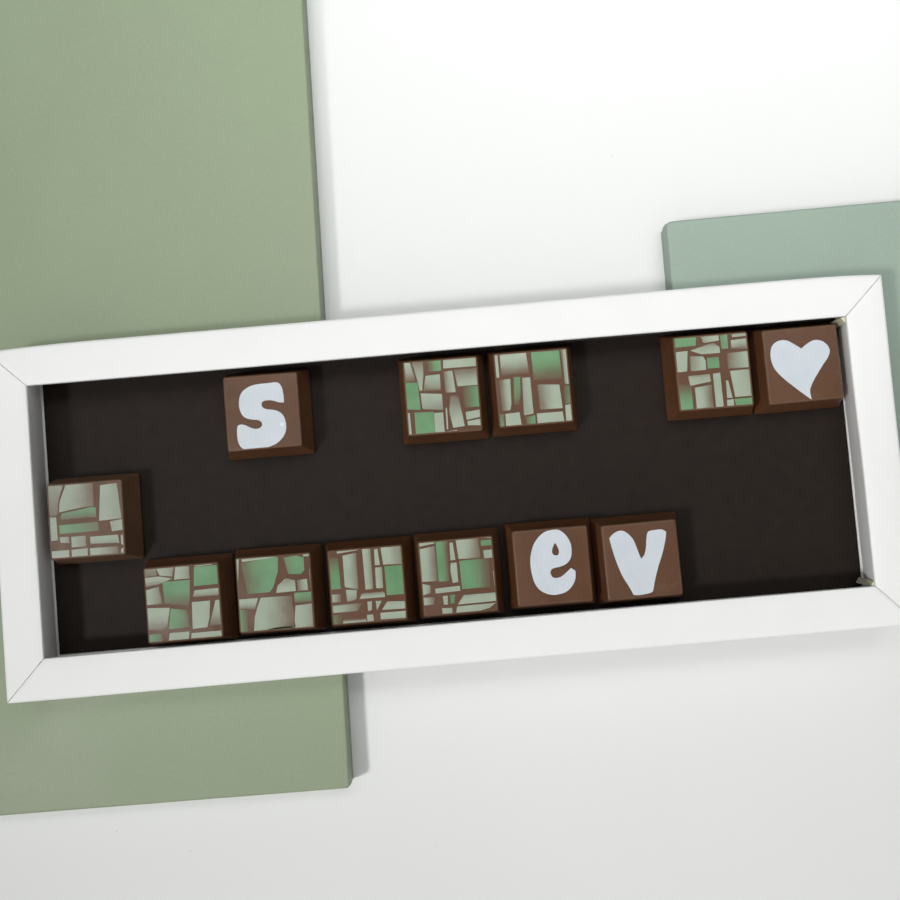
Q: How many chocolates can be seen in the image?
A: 12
